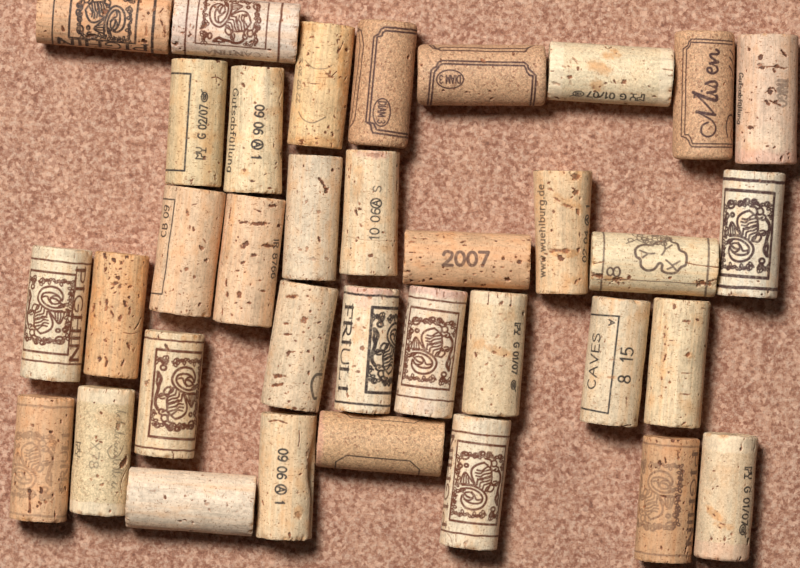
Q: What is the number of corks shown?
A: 35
